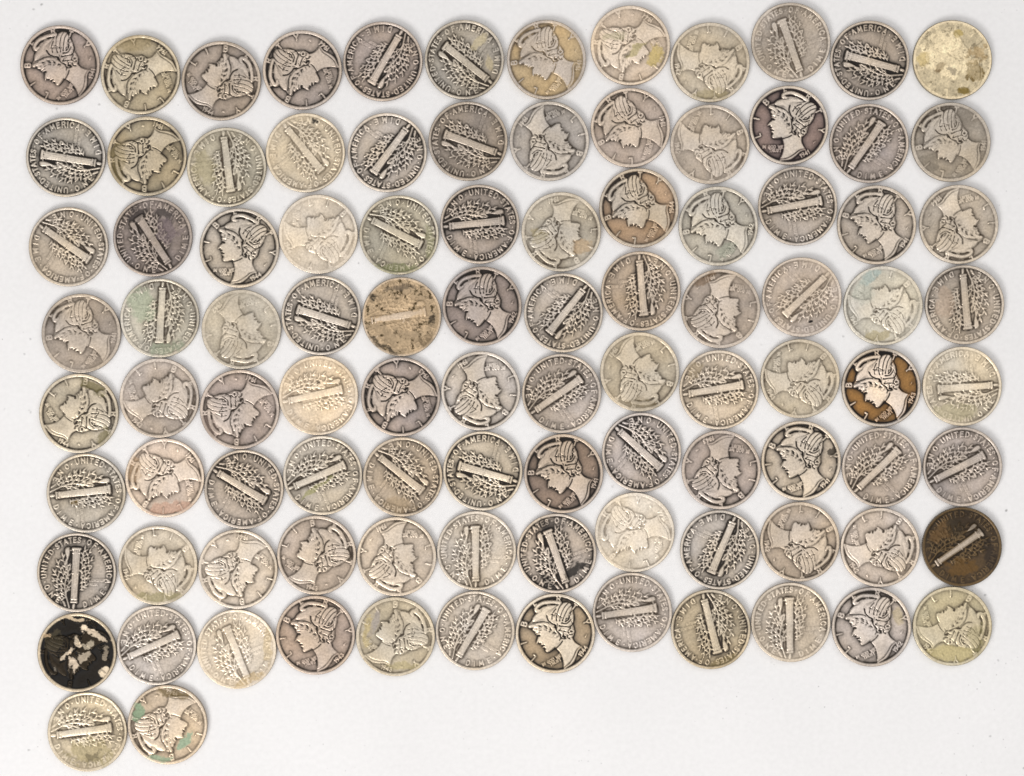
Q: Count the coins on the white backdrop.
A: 98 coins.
